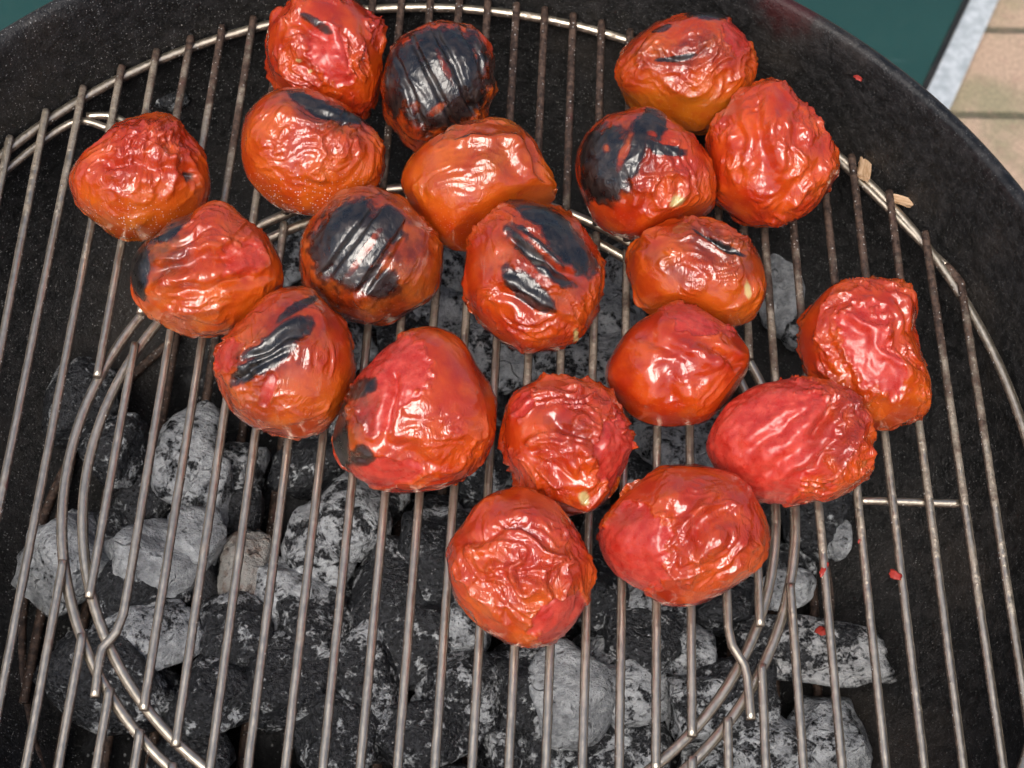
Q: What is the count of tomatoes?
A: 20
